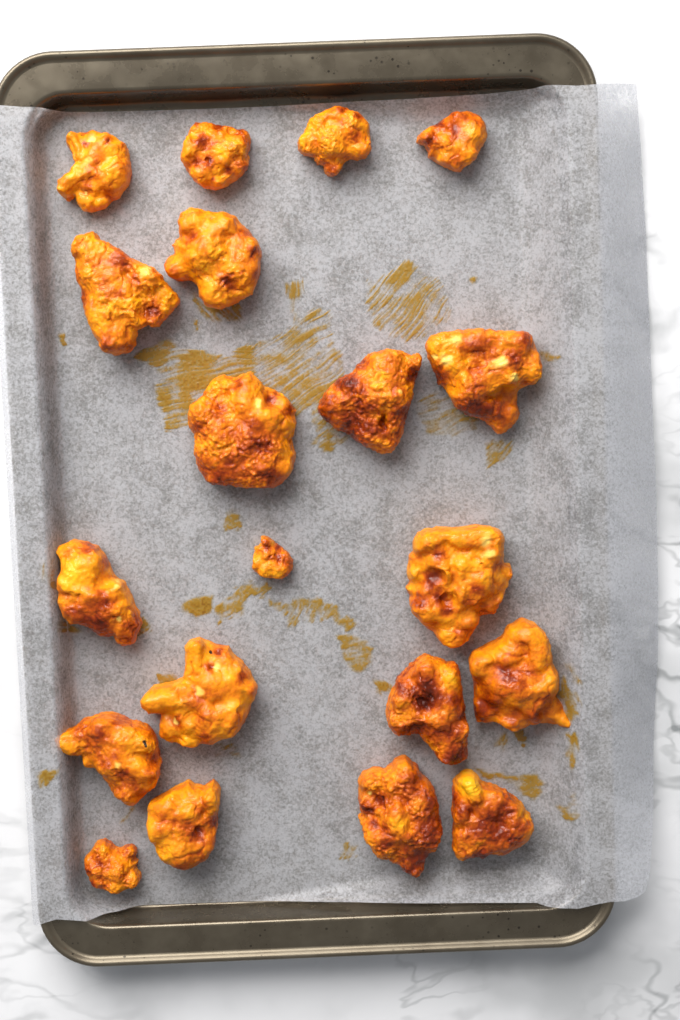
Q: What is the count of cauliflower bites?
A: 20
